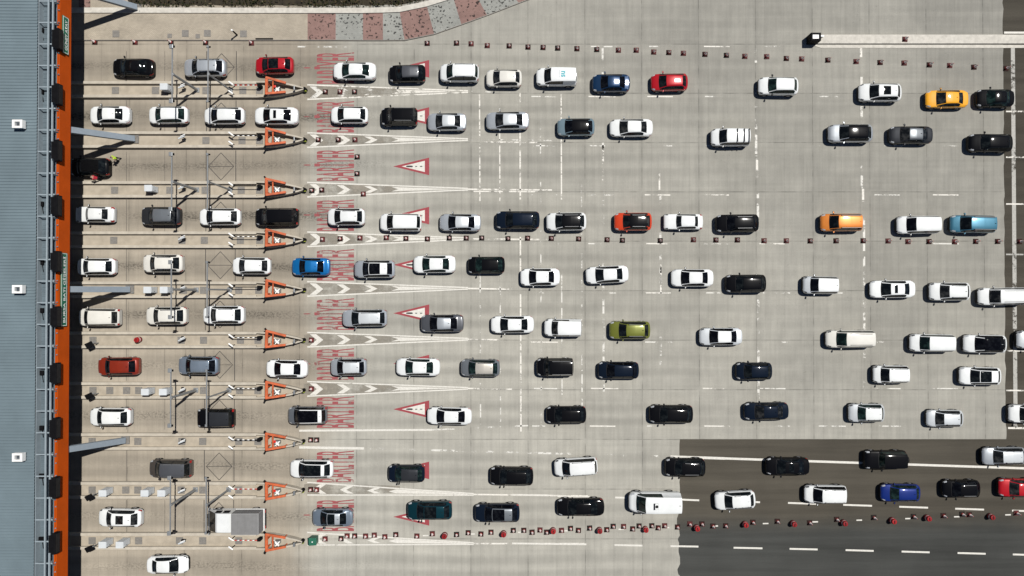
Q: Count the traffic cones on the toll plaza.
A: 129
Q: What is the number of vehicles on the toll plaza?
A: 115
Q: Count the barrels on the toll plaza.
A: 13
